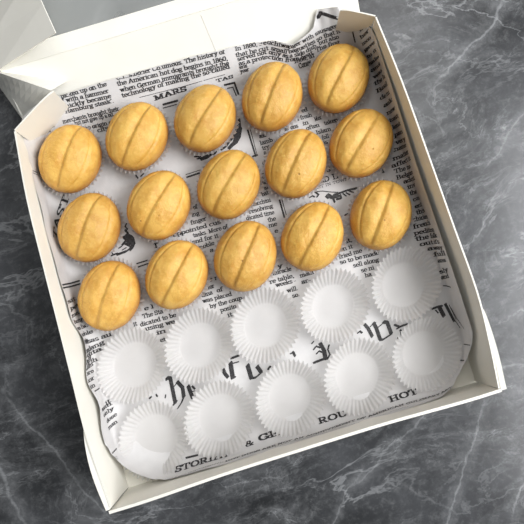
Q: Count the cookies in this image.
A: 15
